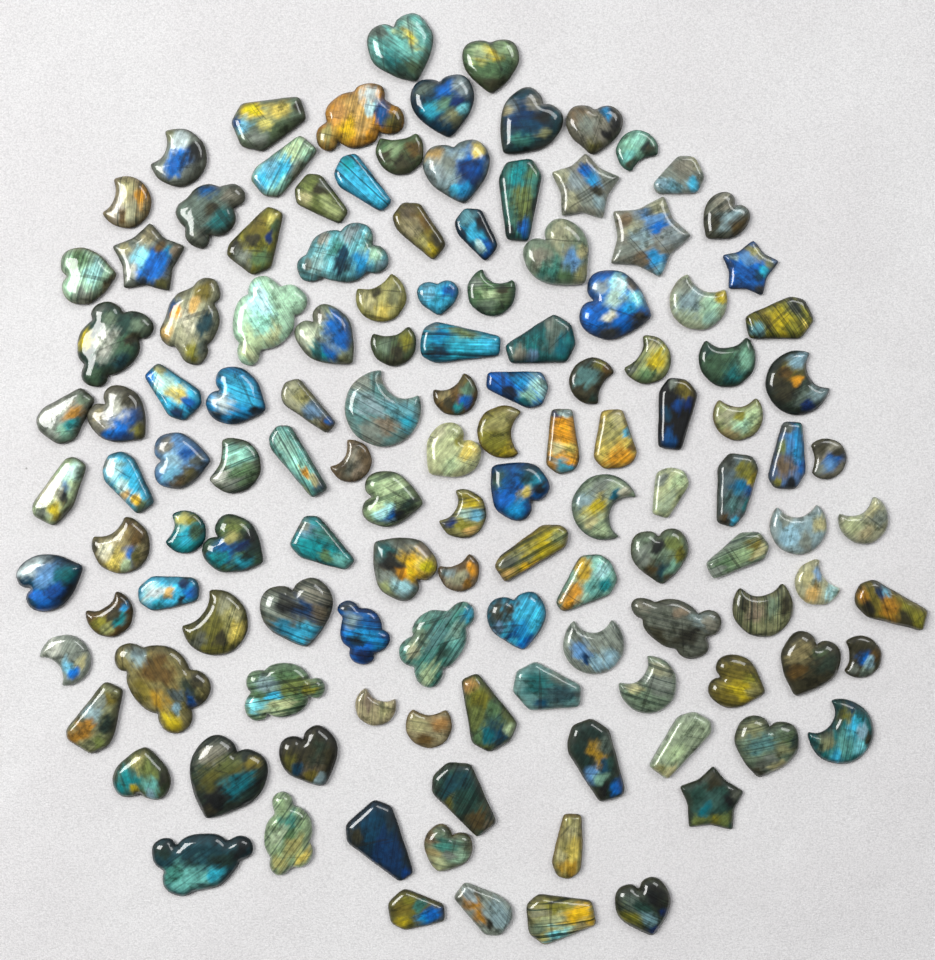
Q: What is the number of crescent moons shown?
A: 37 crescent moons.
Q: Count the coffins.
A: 42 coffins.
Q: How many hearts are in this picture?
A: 32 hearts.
